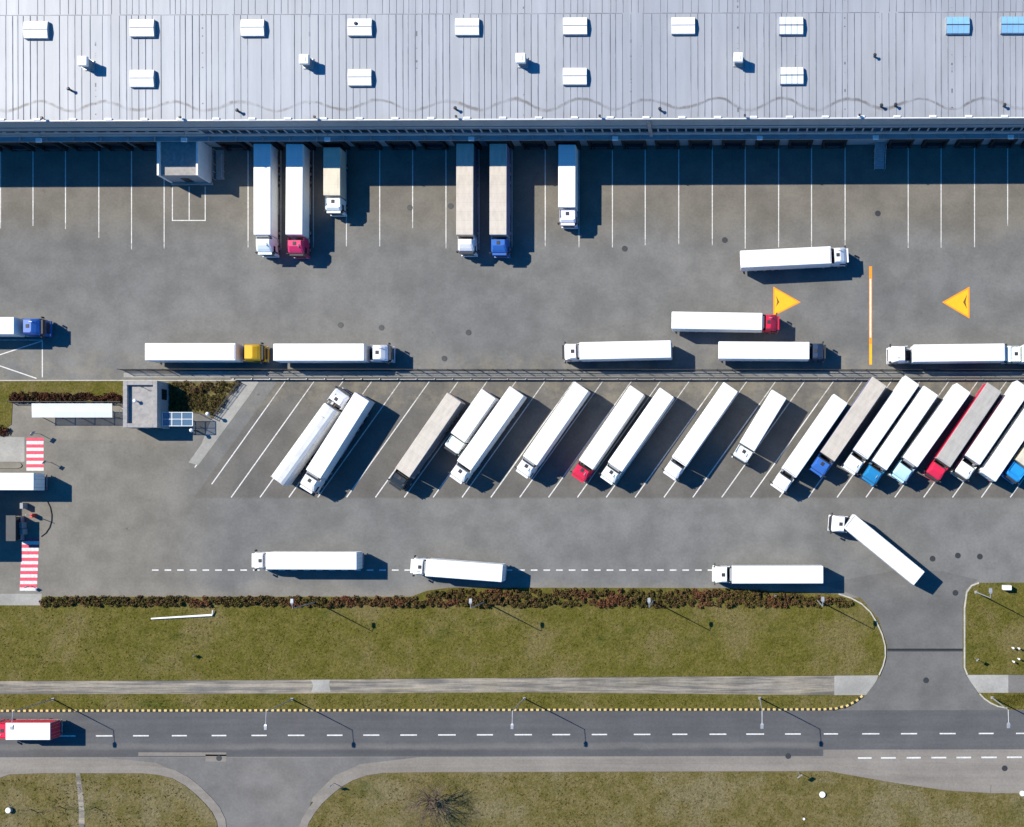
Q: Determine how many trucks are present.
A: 40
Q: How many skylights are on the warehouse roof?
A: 14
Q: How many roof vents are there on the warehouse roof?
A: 4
